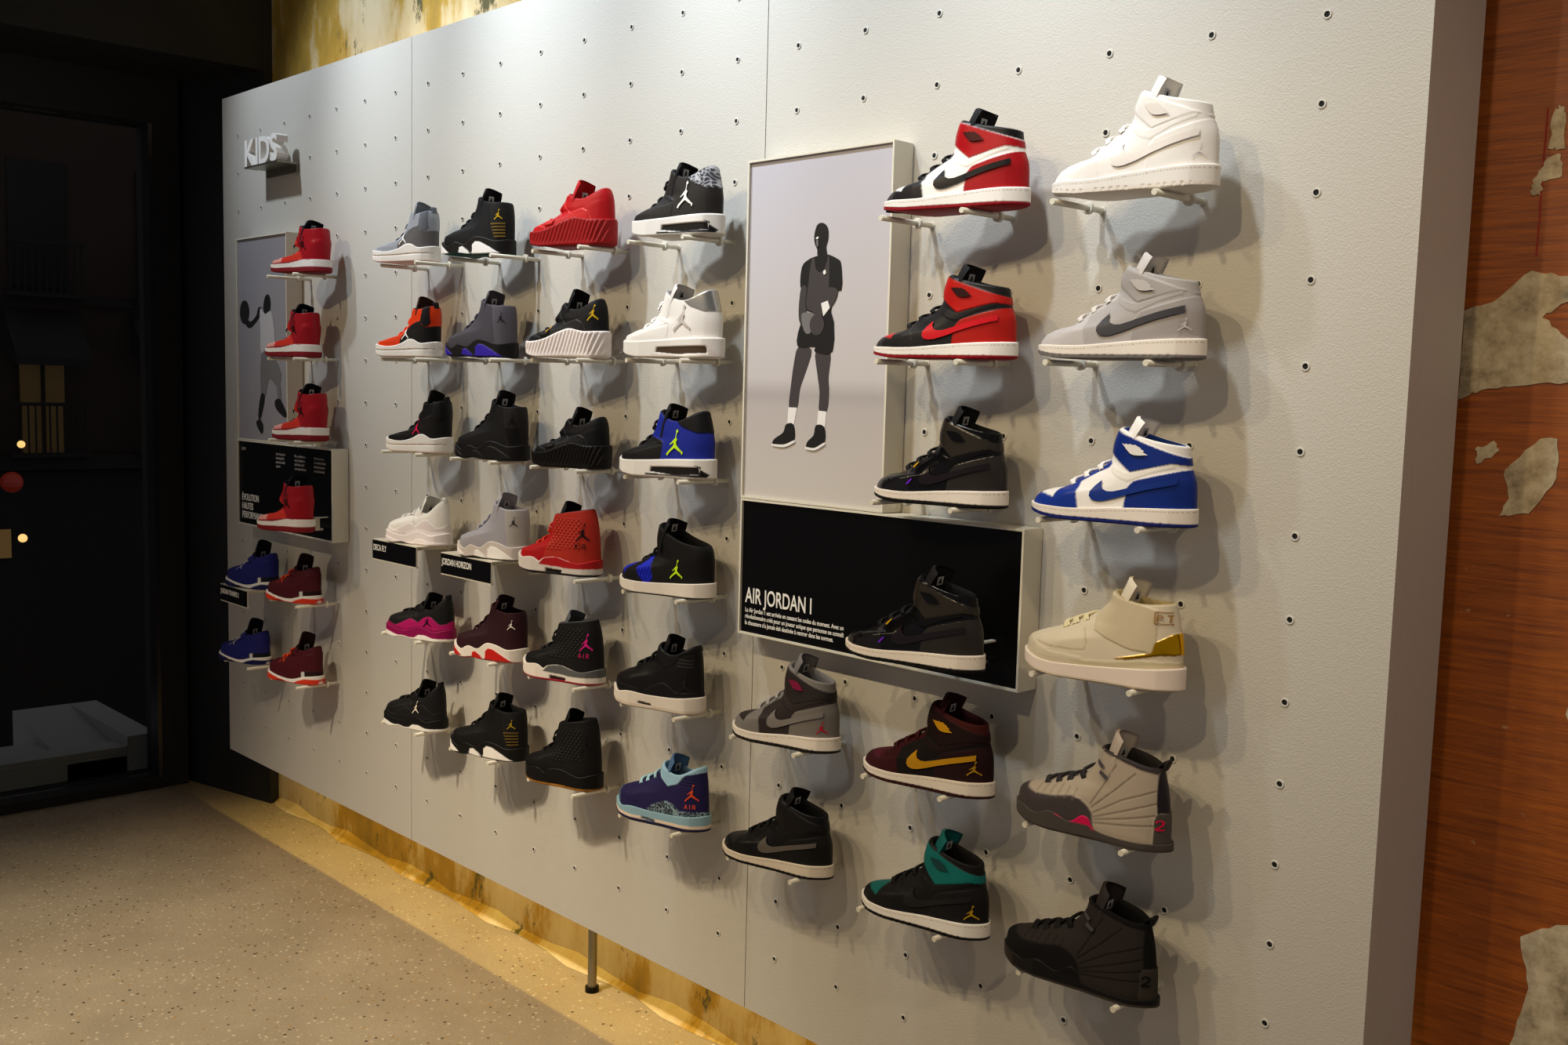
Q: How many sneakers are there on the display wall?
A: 46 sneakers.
